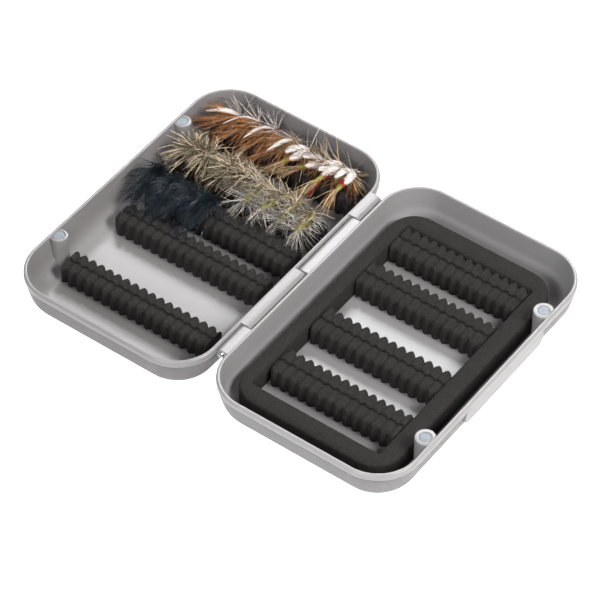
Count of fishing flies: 20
